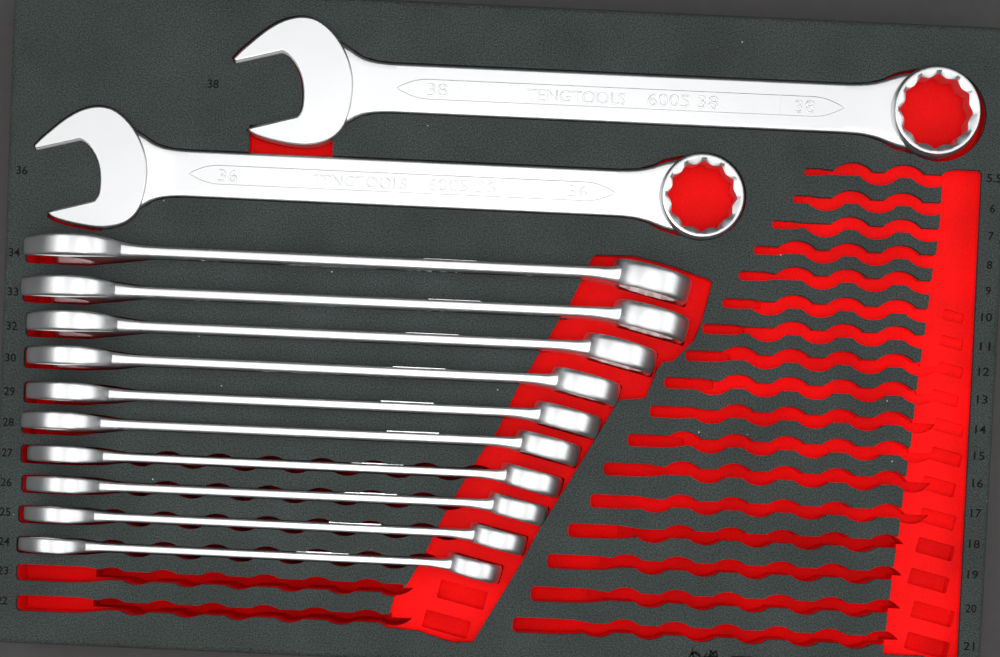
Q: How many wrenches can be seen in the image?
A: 12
